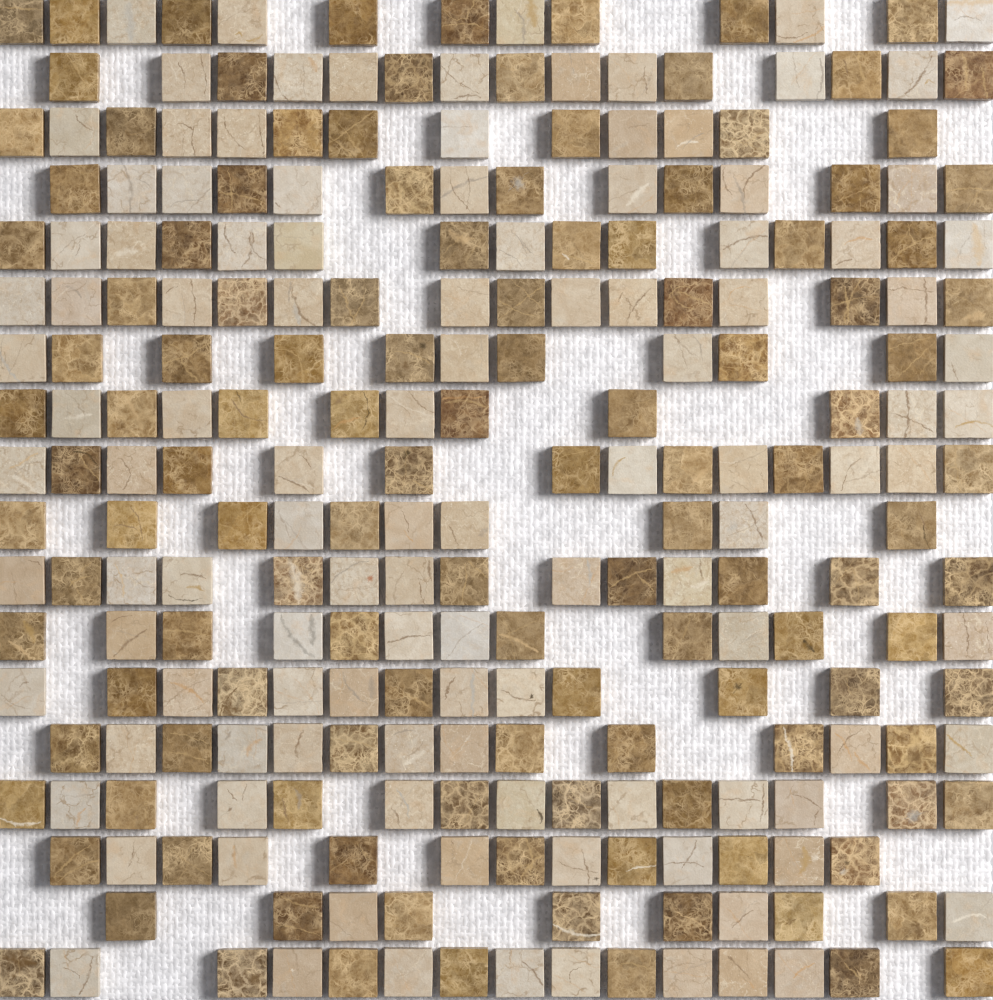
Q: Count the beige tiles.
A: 113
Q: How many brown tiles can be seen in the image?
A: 127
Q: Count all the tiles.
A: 240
